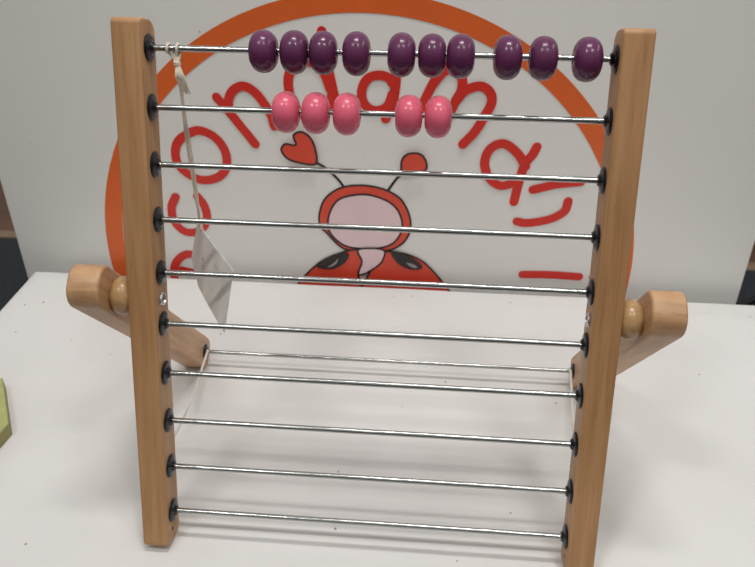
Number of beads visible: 15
